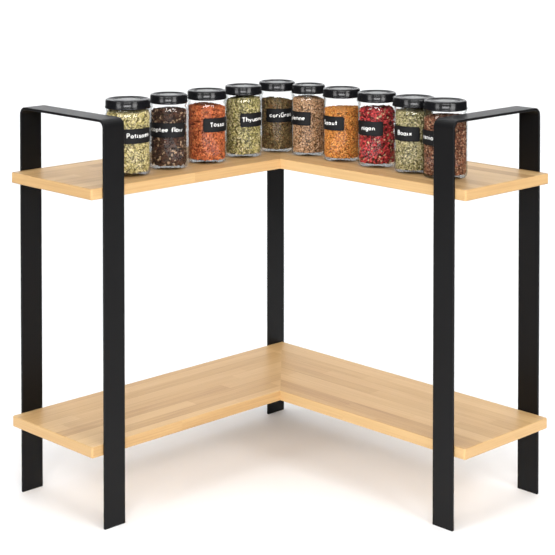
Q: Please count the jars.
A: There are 10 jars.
